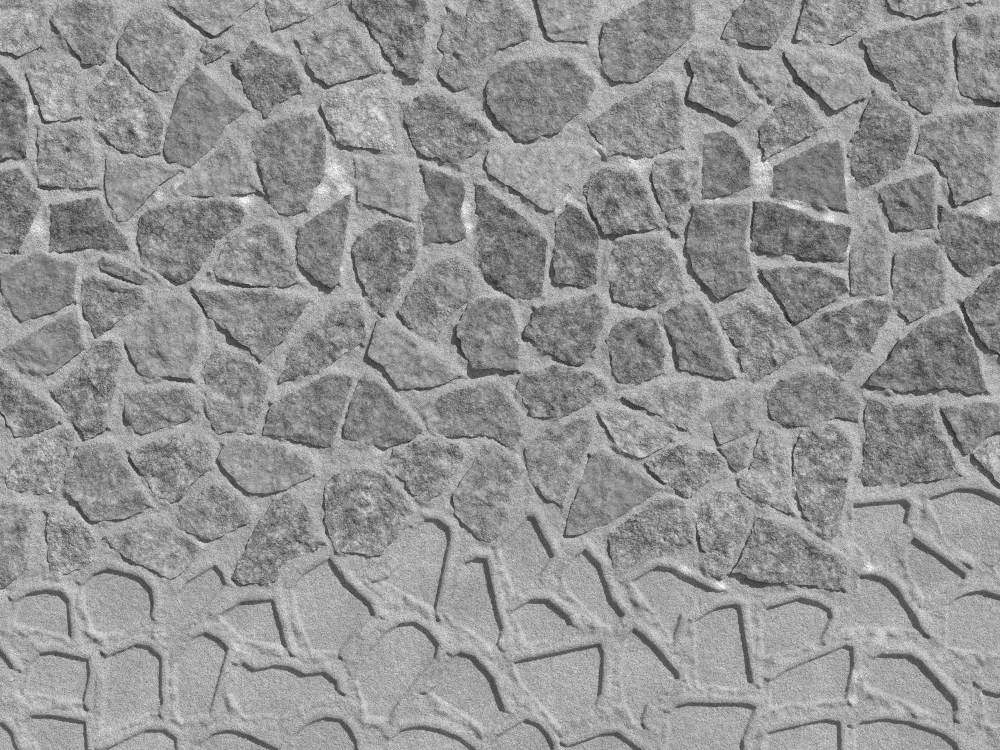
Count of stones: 111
